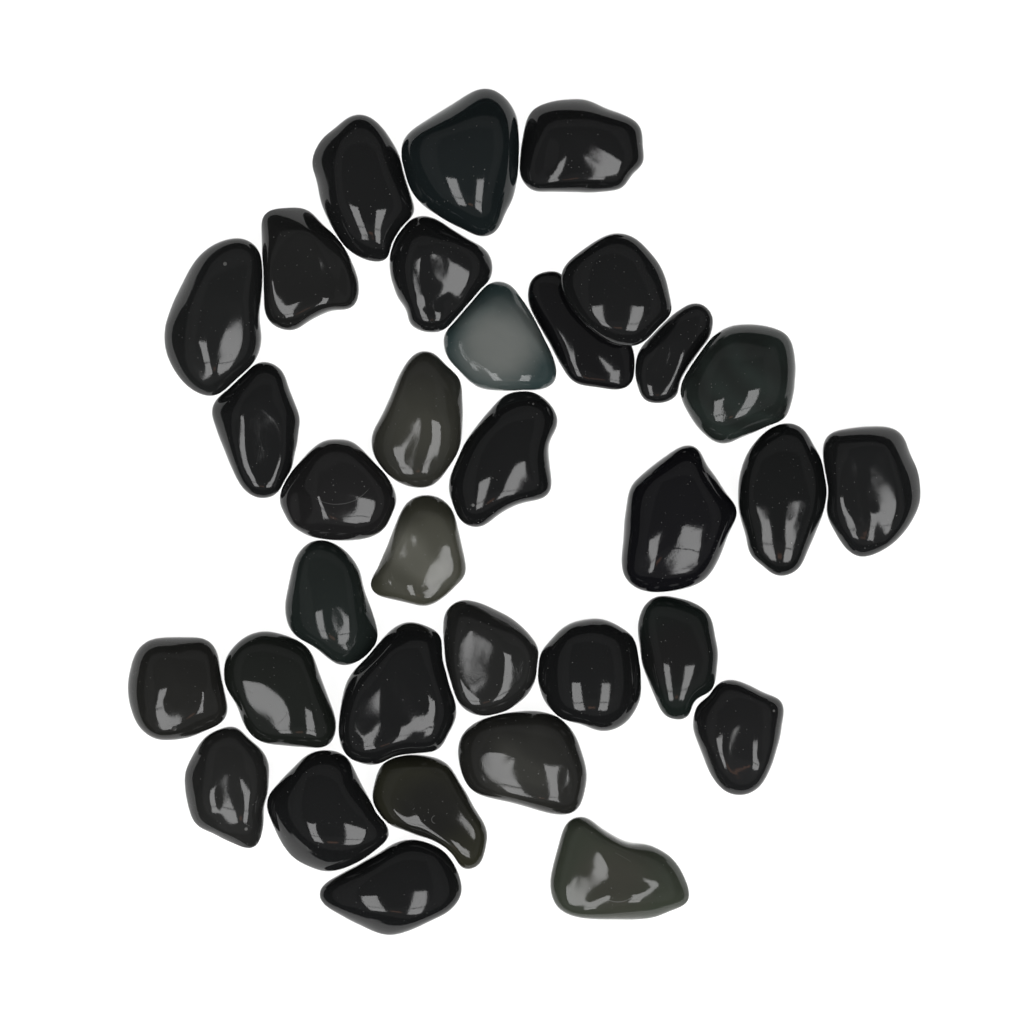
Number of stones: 33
